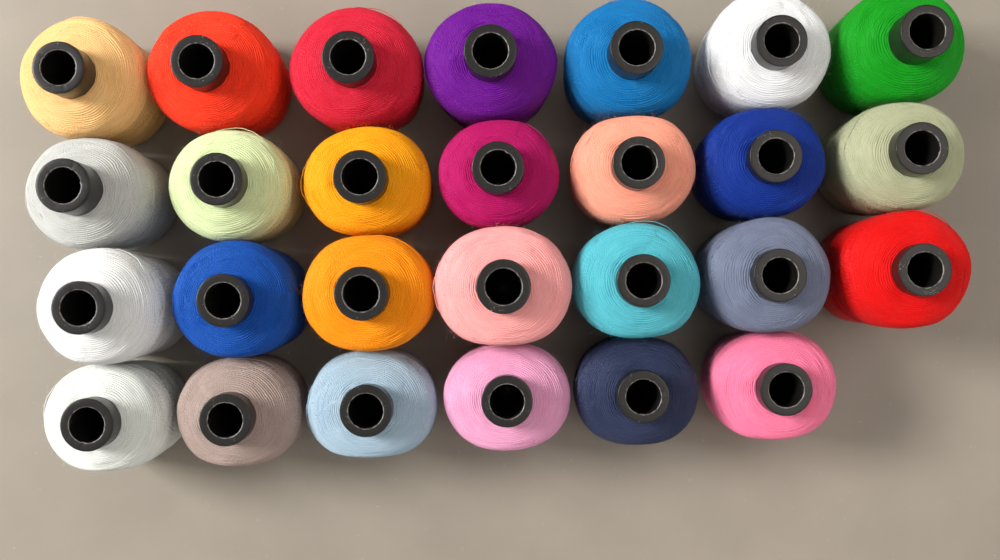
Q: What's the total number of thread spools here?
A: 27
